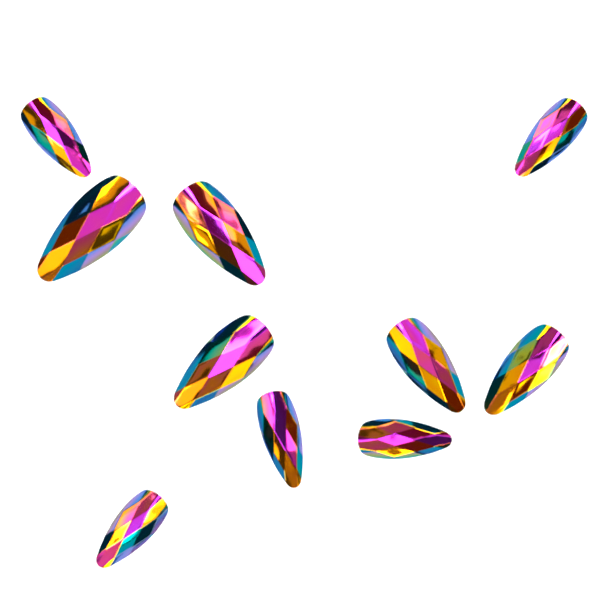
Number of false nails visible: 10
